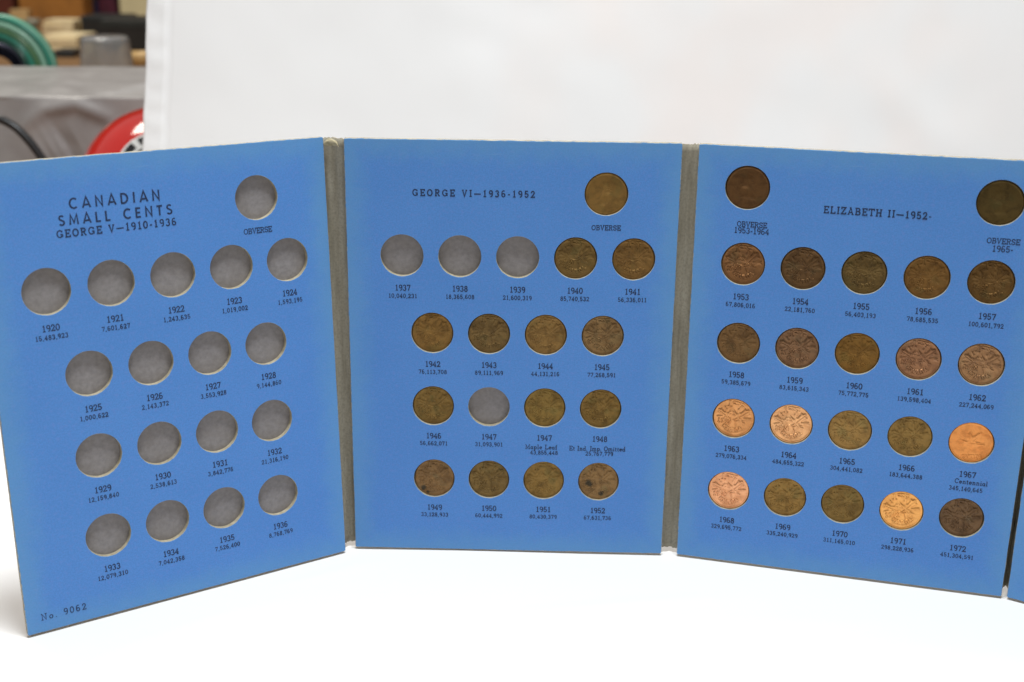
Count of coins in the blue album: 36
